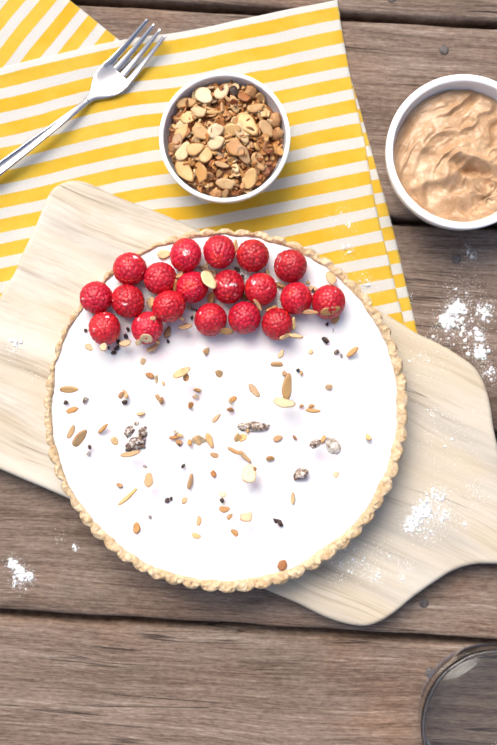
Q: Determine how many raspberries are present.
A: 19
